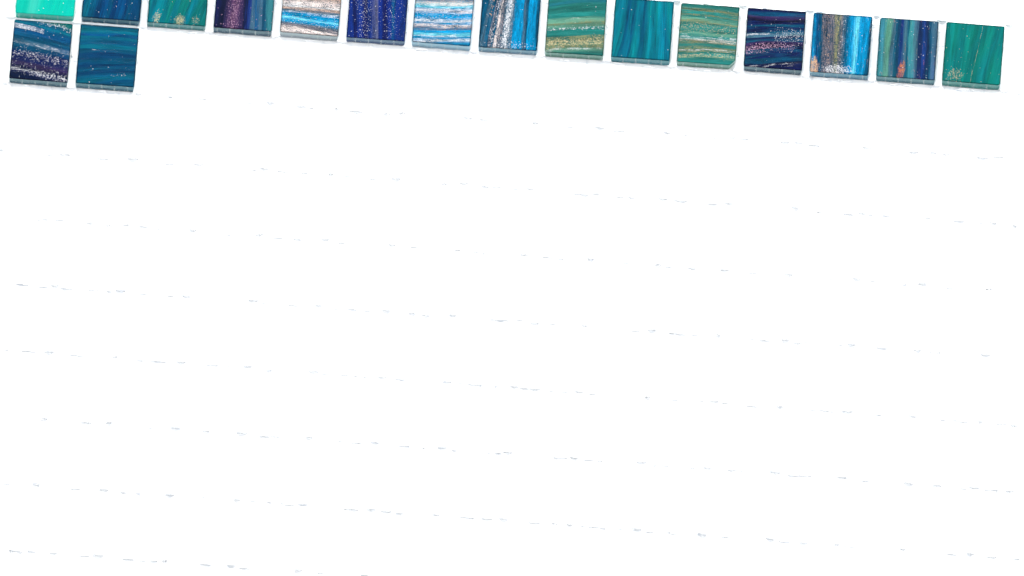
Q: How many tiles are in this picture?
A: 17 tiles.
